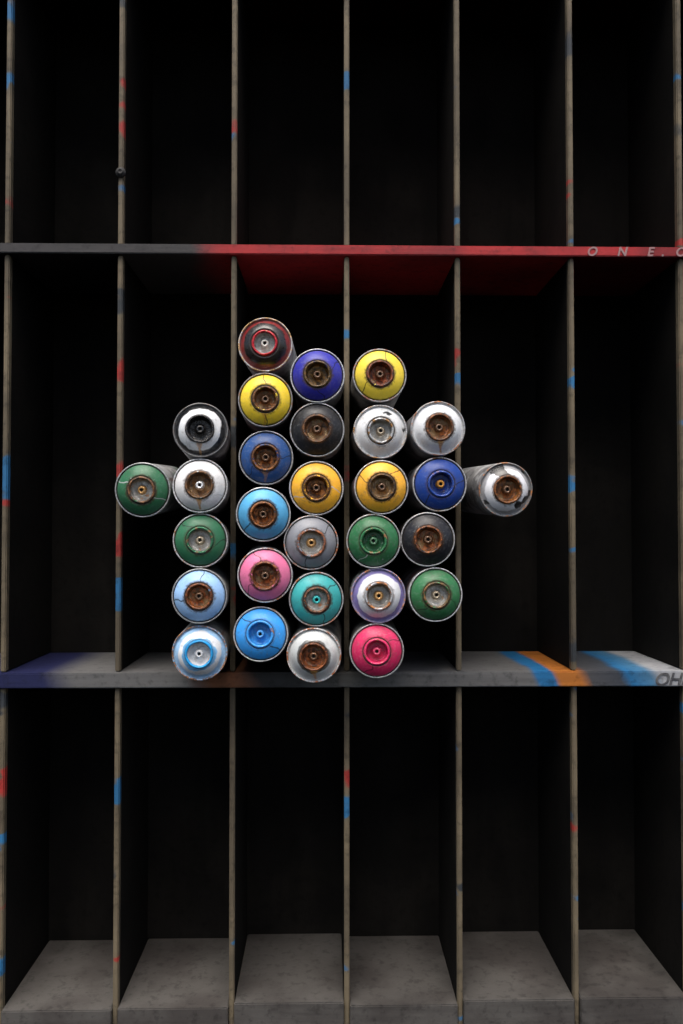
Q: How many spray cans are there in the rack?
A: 29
